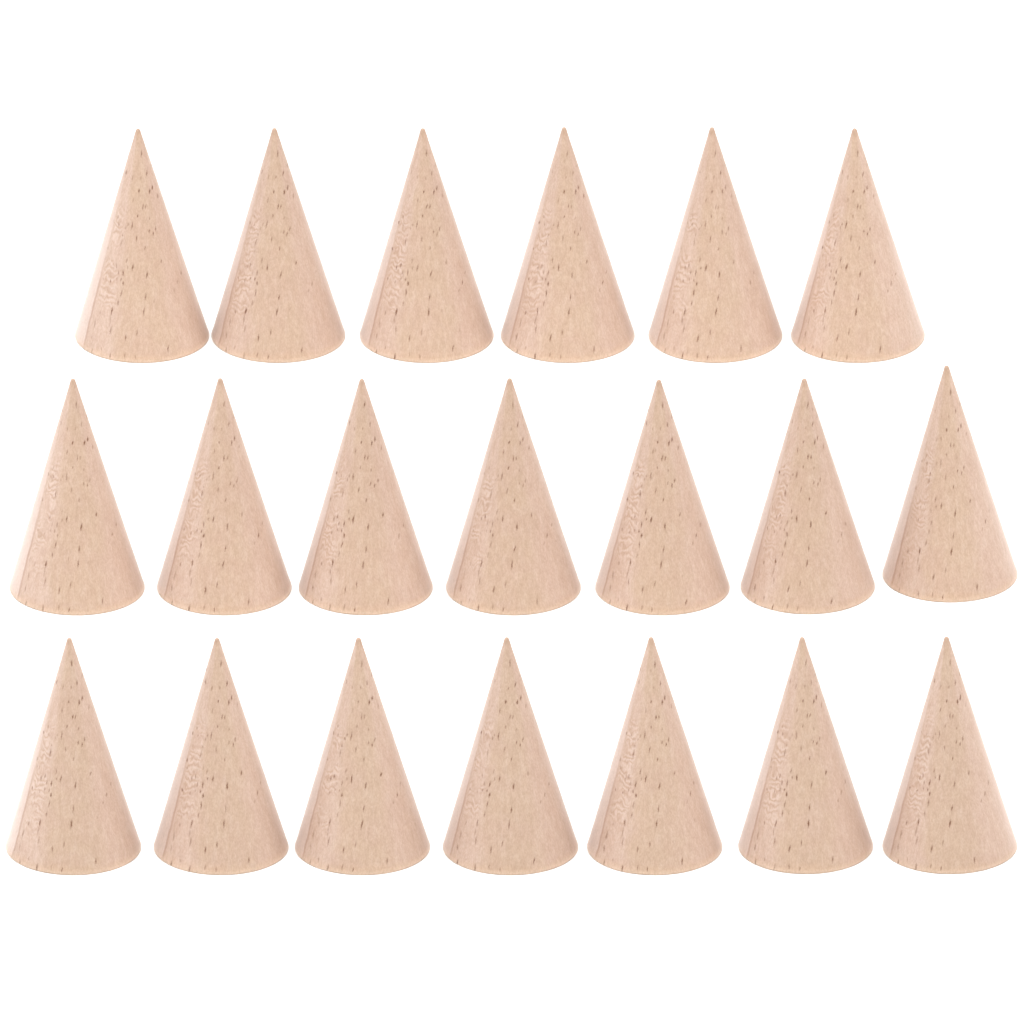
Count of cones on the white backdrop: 20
